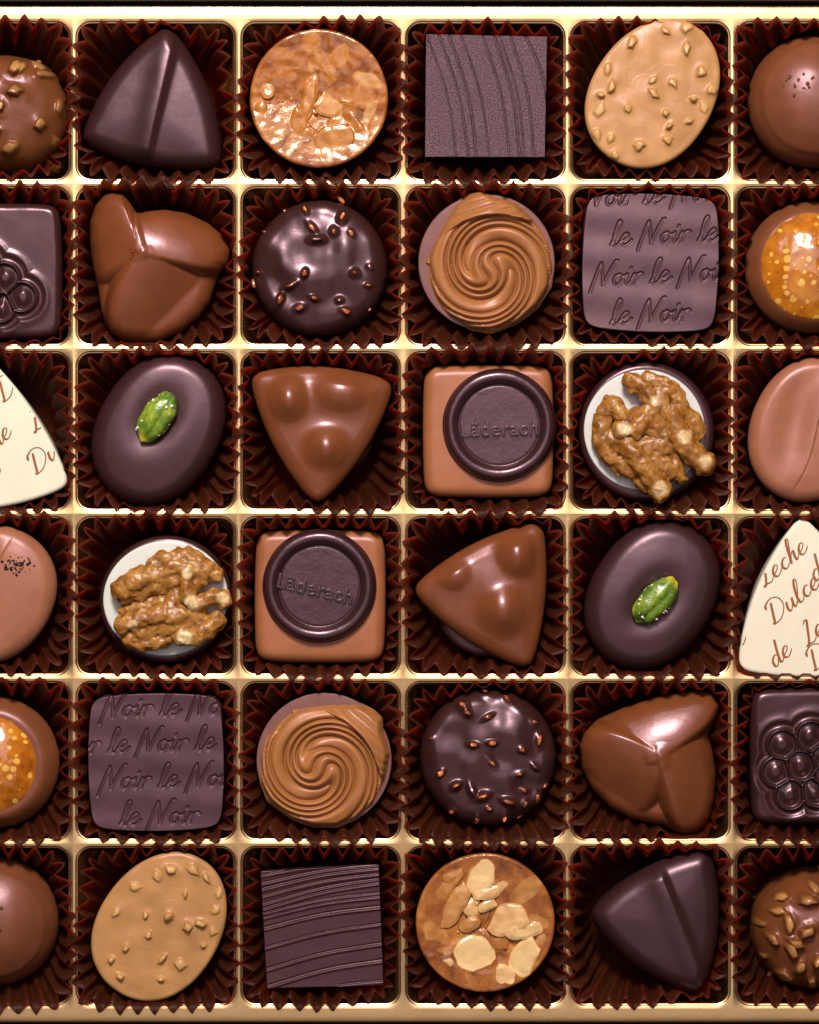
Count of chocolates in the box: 36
